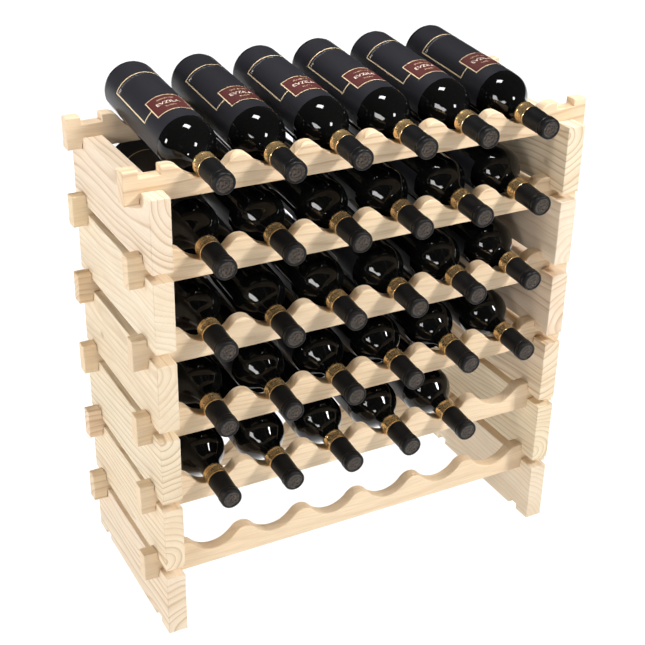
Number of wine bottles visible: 29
